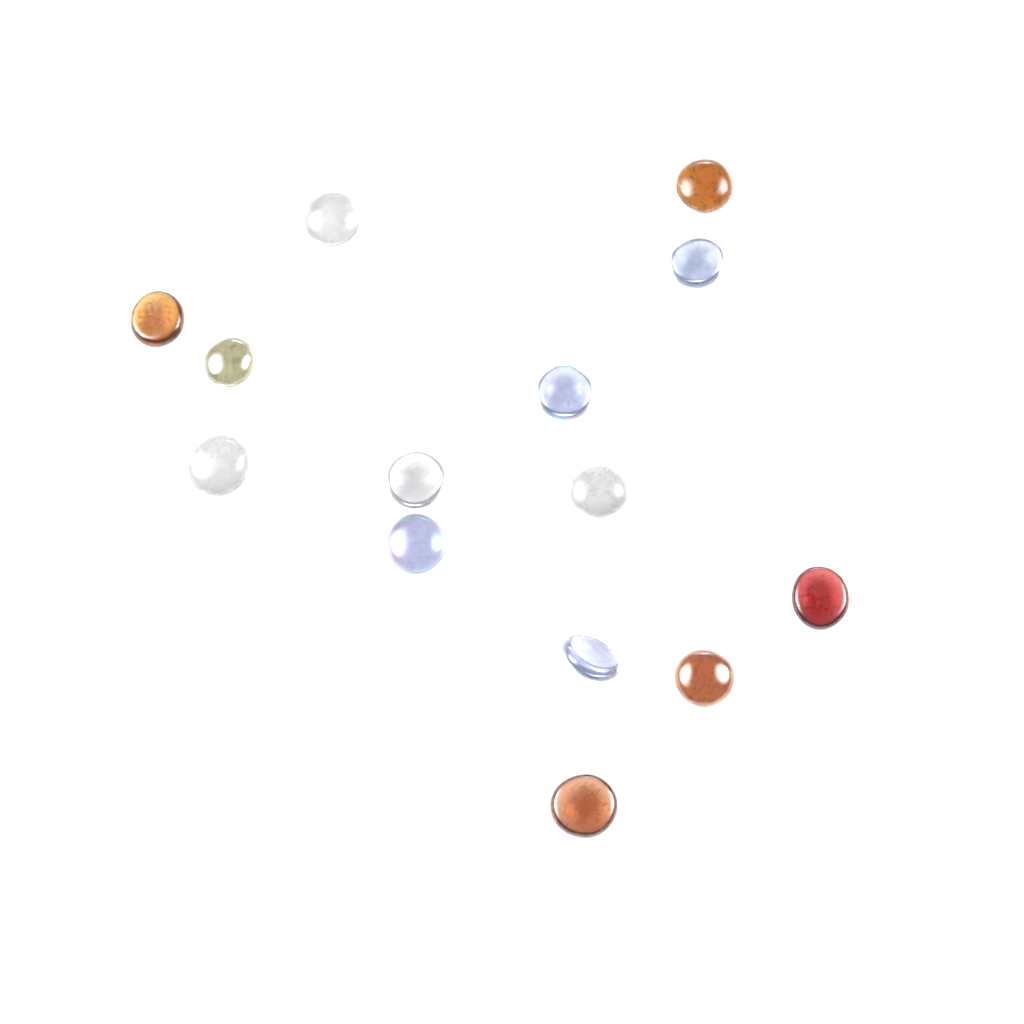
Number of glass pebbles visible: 14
